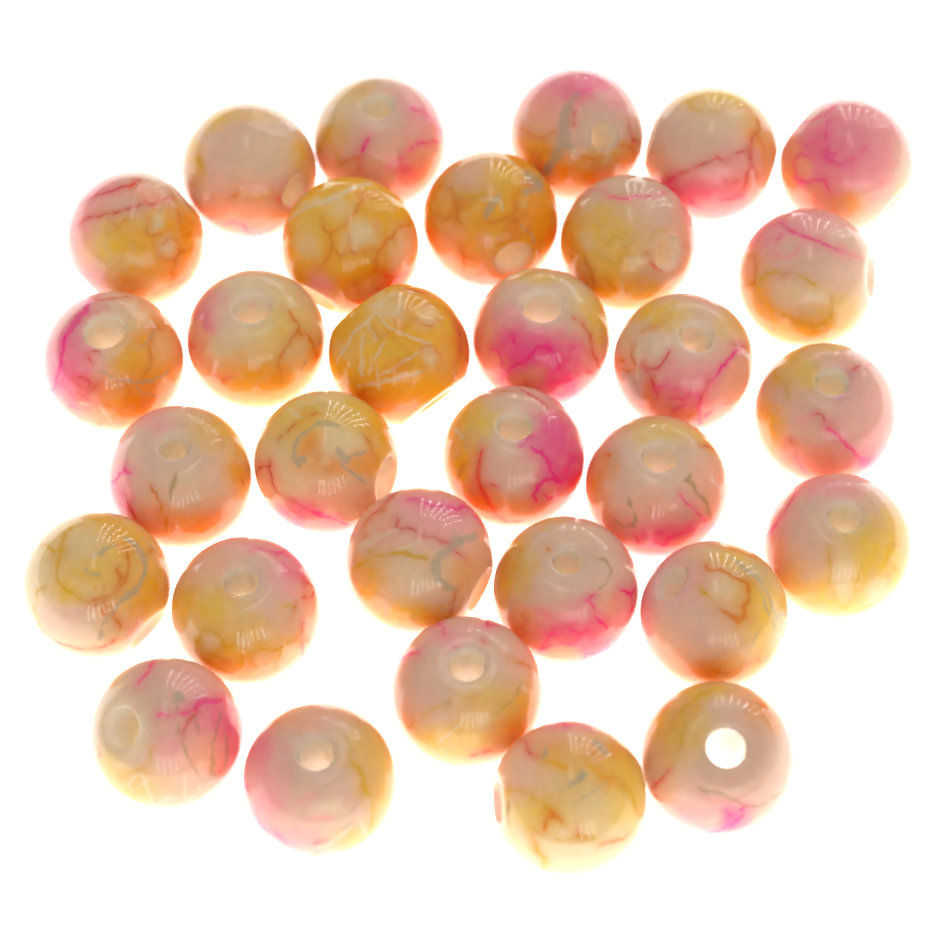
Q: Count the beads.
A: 31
